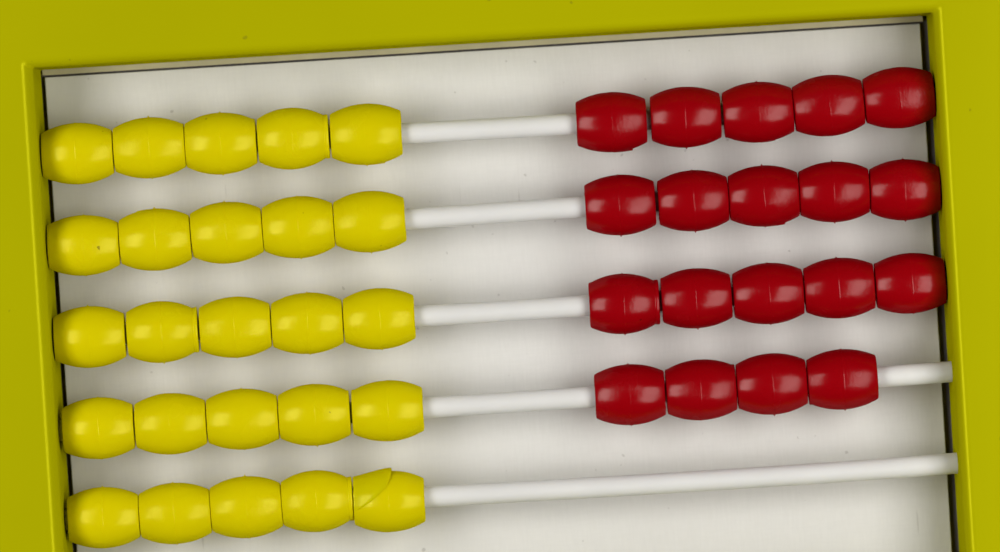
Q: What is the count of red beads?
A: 19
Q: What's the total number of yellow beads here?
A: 25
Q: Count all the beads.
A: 44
